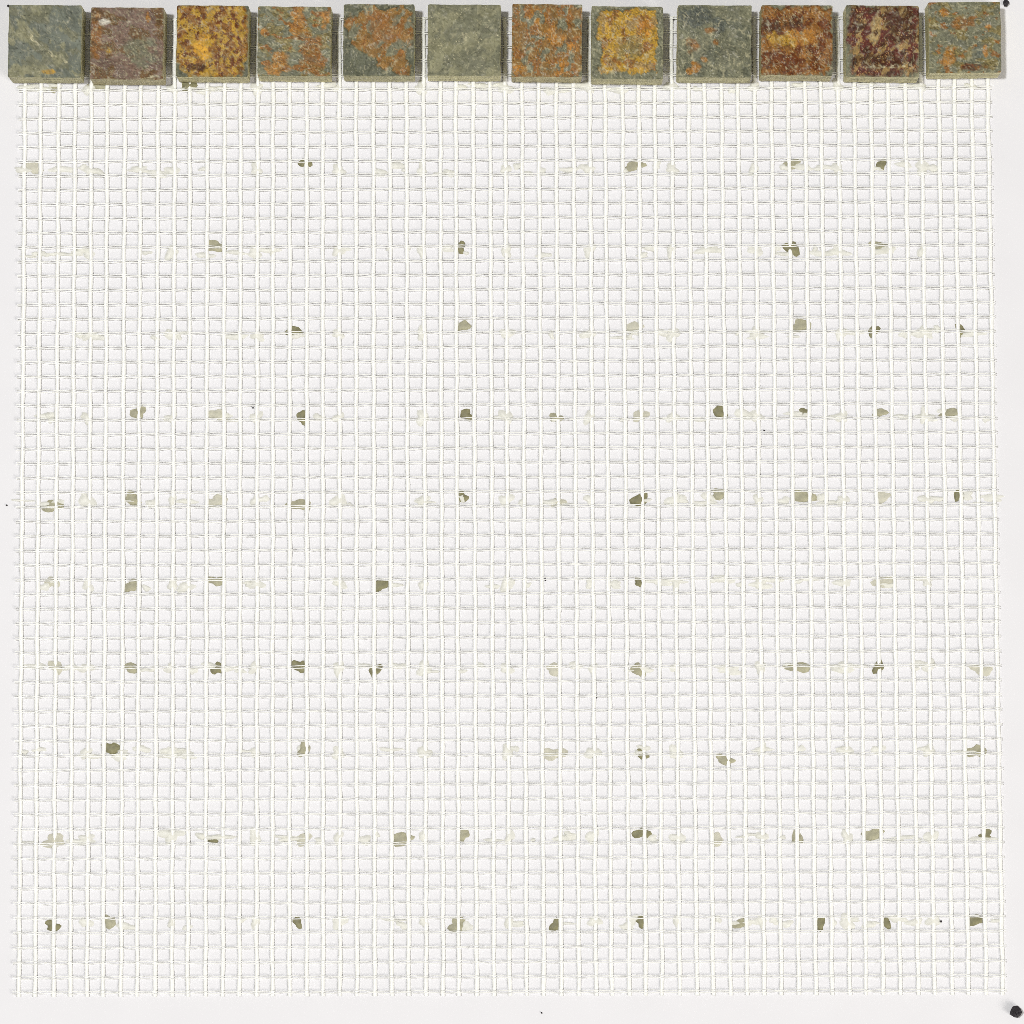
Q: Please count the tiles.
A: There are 12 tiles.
